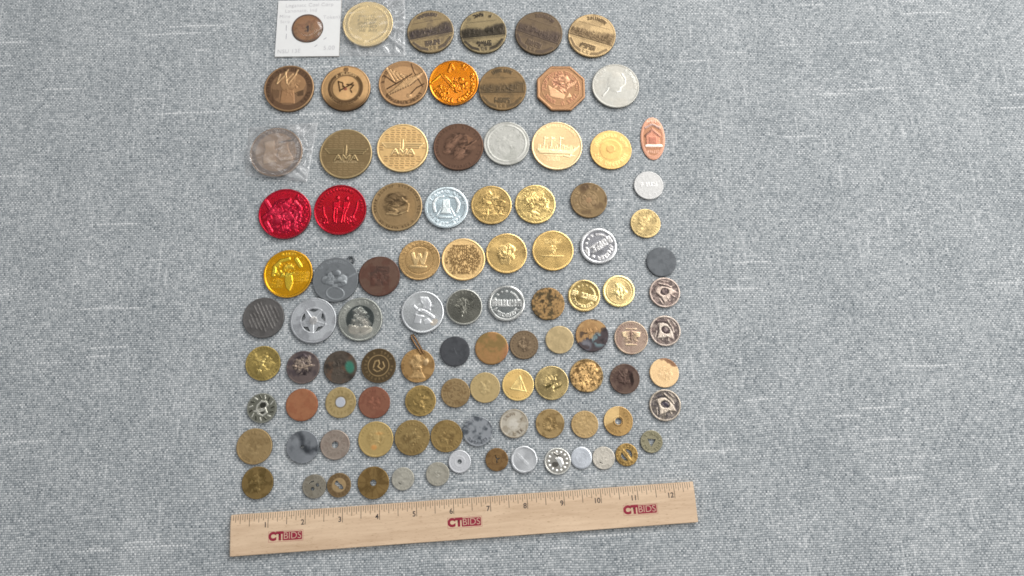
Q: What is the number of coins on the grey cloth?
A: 99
